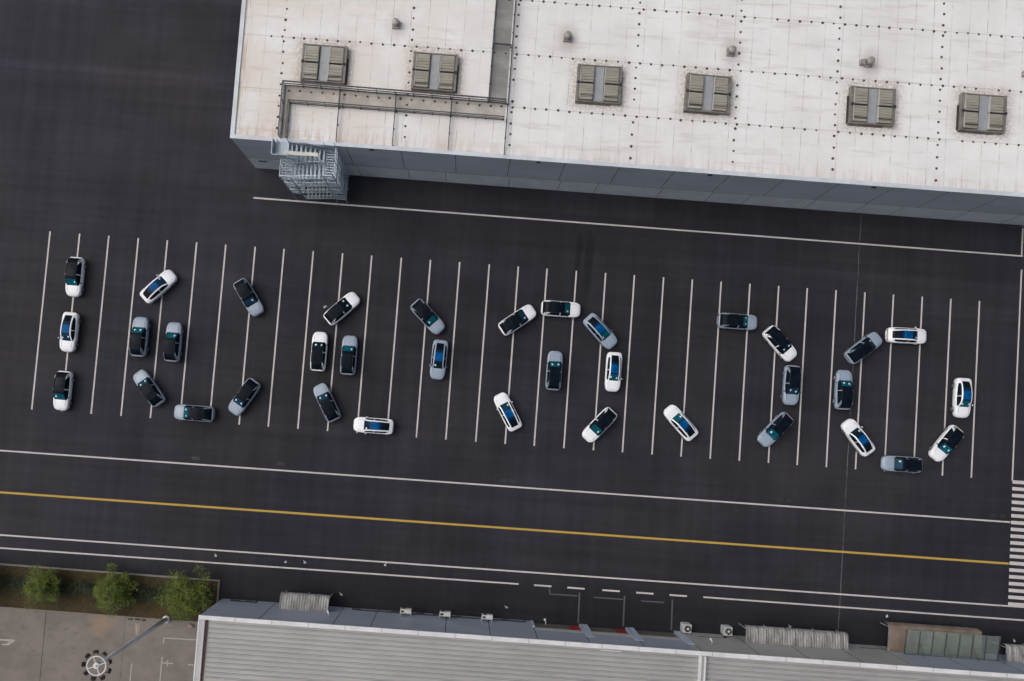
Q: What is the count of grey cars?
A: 18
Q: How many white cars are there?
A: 18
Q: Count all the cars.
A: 36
